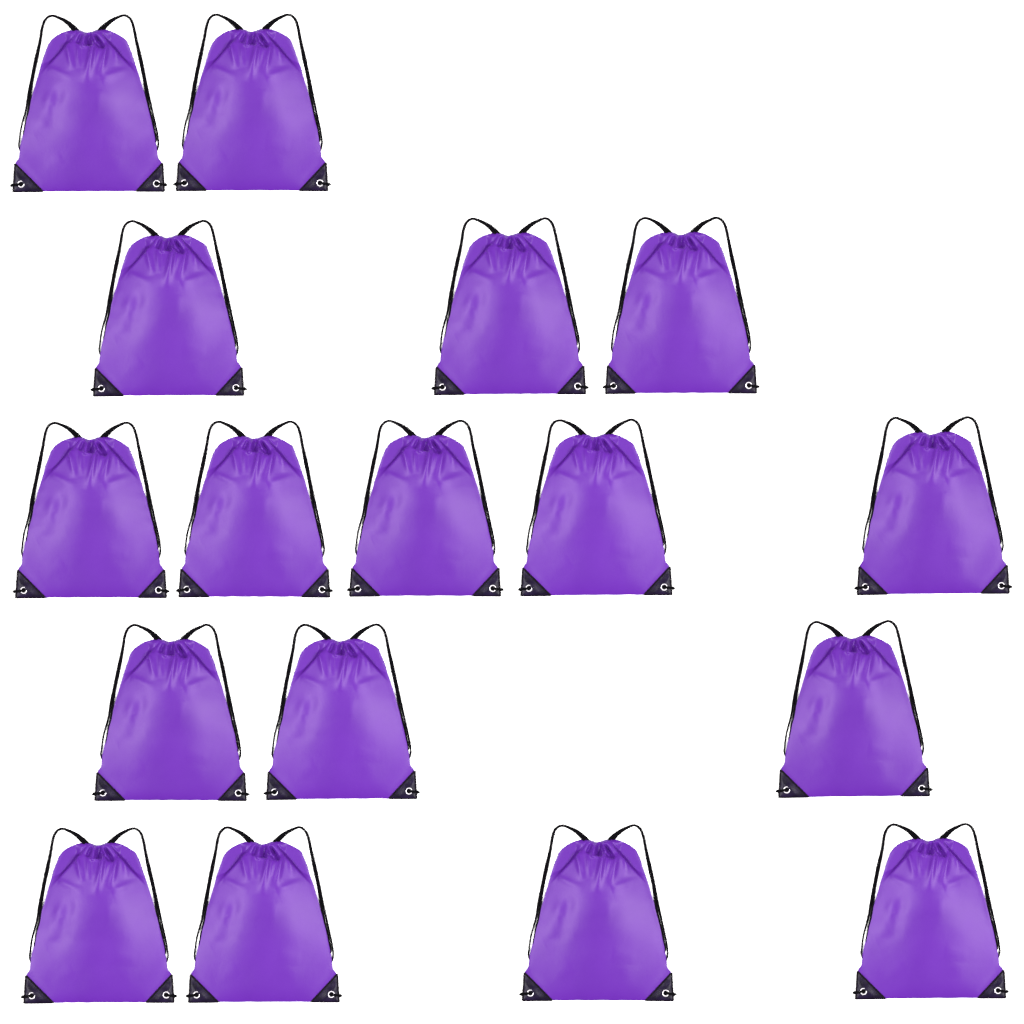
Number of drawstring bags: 17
